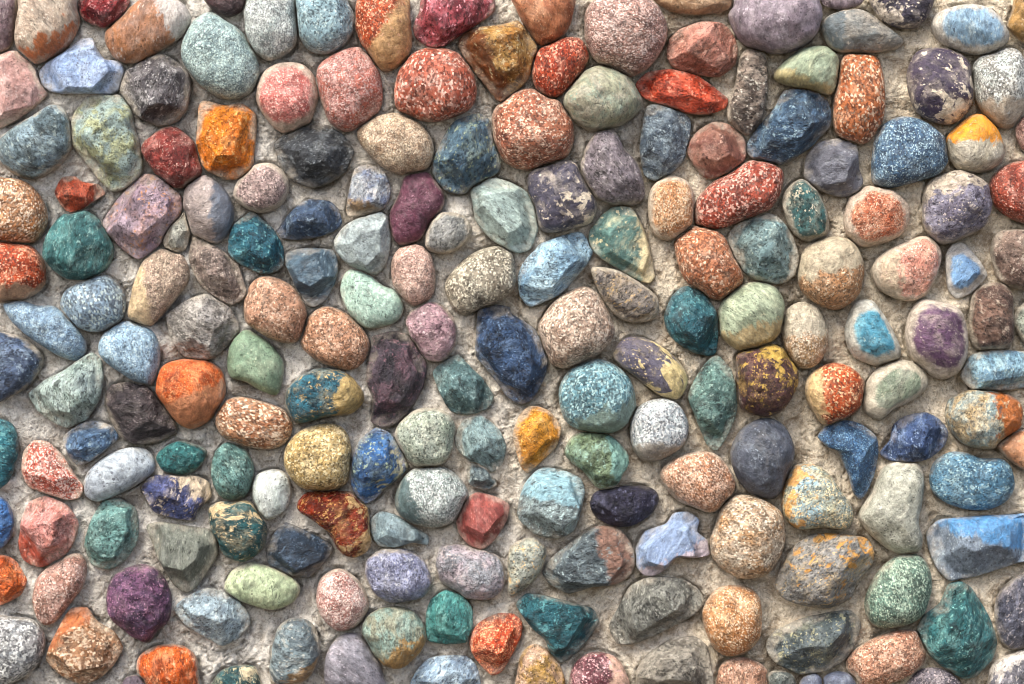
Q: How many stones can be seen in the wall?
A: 199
